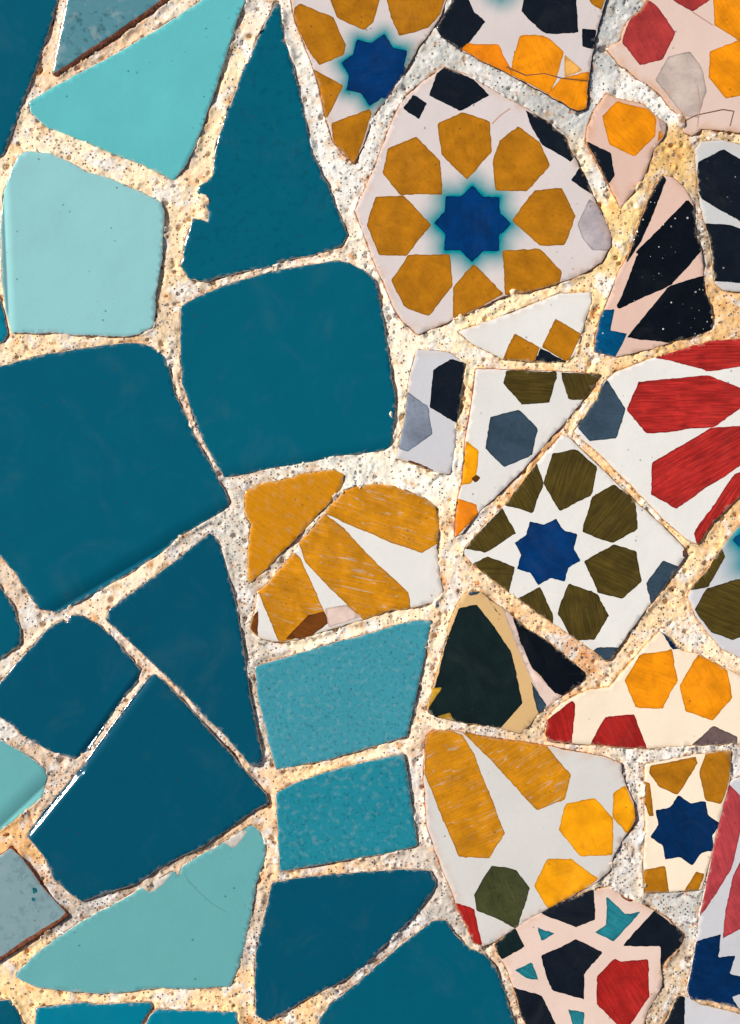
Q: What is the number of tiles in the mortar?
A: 44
